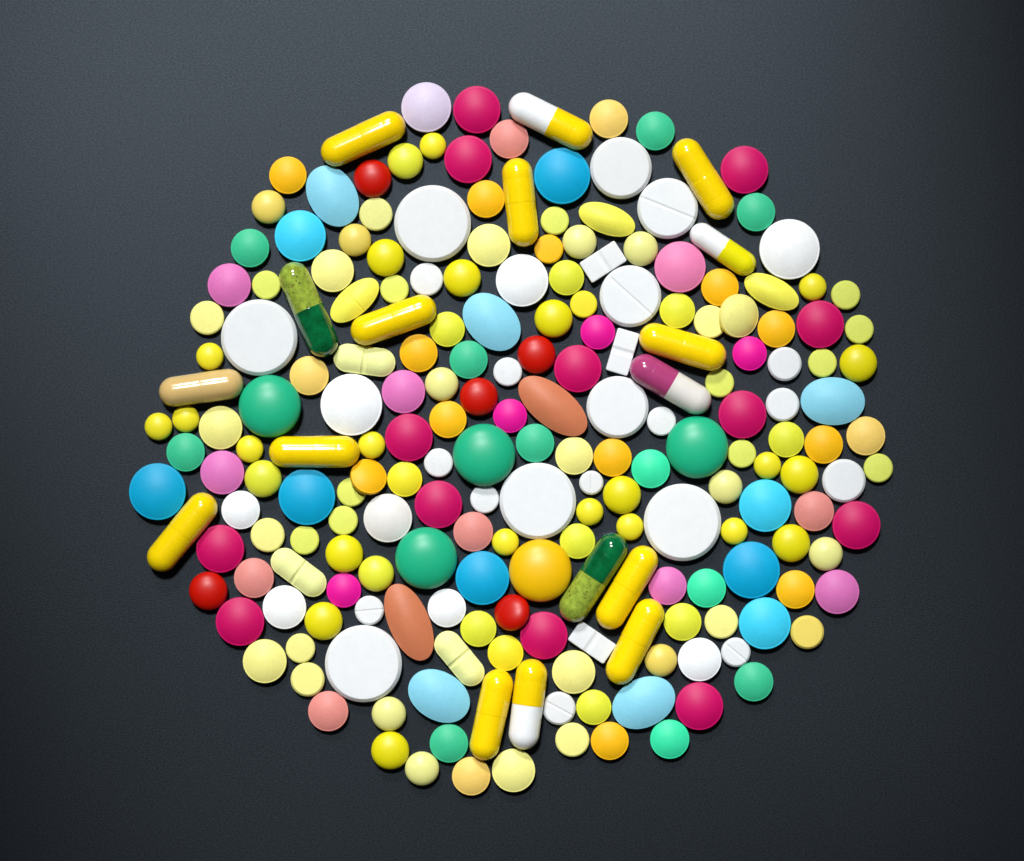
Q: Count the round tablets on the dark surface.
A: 178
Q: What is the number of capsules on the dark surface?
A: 17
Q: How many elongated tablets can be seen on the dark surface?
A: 16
